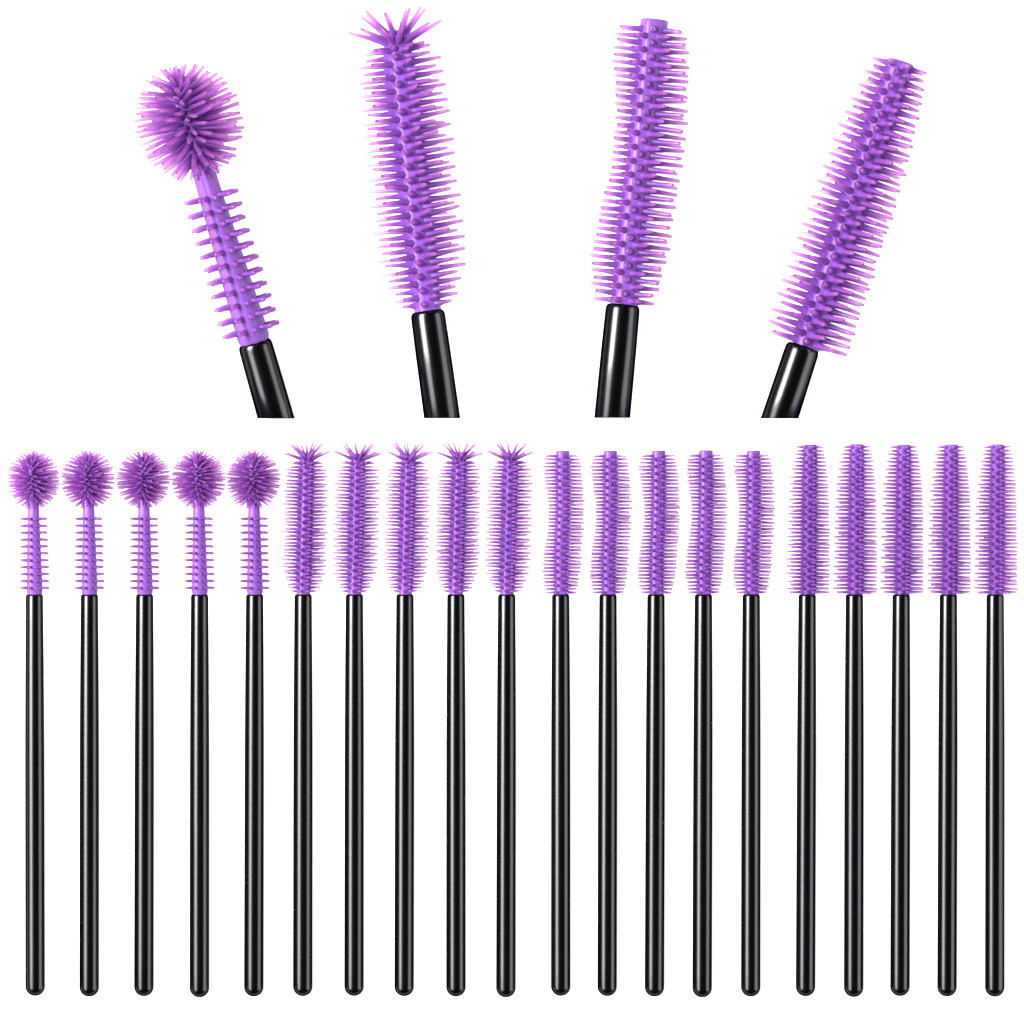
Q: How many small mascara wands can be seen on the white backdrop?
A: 20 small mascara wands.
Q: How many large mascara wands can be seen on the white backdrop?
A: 4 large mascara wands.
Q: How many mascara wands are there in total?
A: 24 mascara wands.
